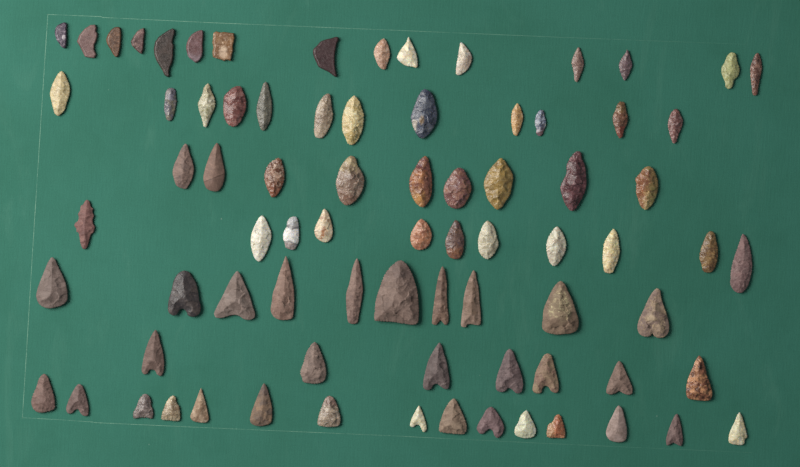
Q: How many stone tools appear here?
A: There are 79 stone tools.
